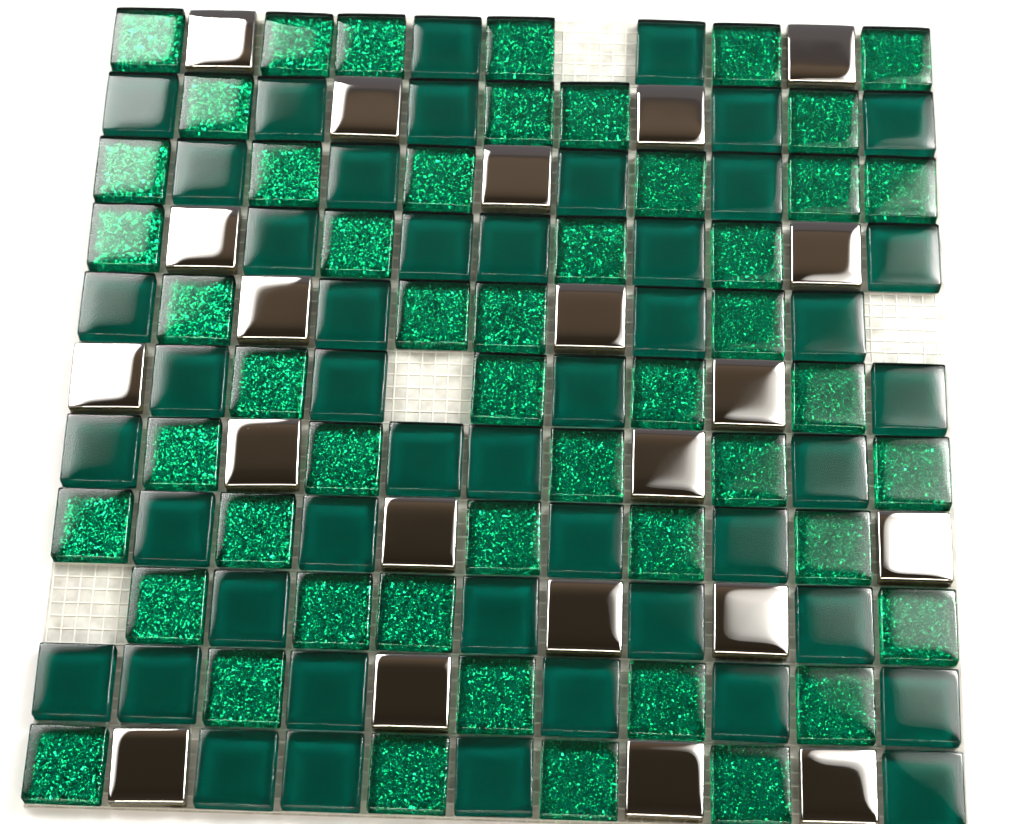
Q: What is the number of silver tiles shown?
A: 21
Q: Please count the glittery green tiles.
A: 50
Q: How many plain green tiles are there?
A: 46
